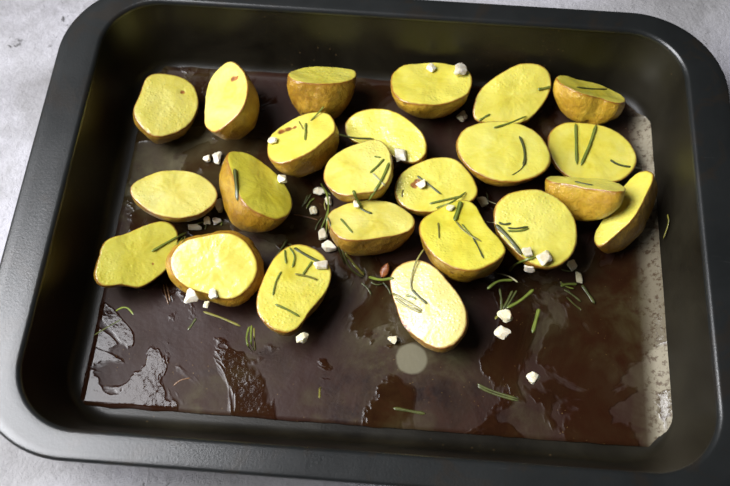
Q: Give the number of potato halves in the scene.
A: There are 23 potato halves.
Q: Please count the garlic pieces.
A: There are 35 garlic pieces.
